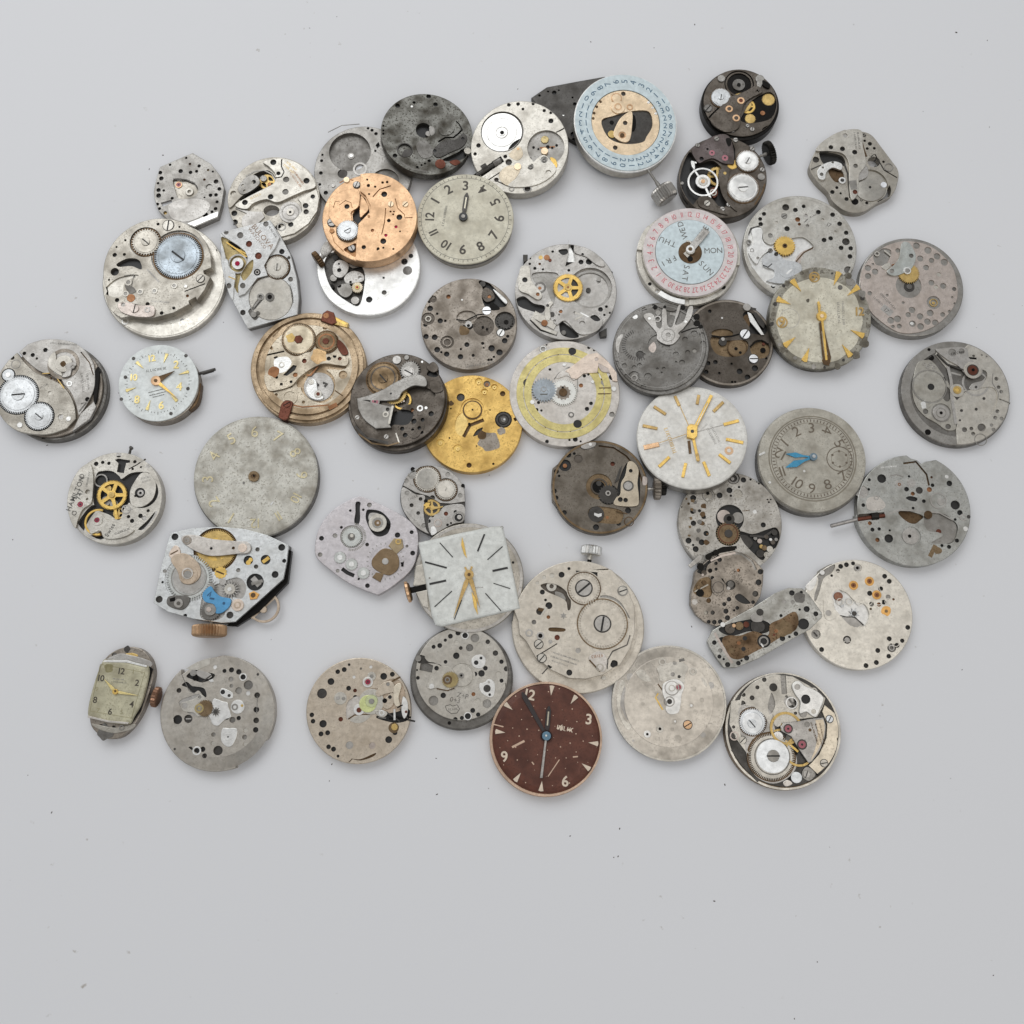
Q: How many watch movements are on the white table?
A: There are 52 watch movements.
